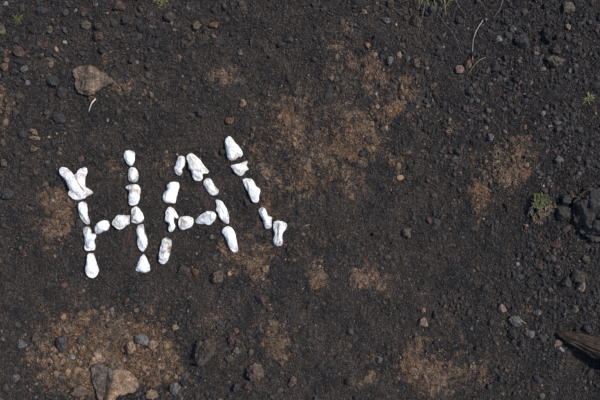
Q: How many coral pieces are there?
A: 27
